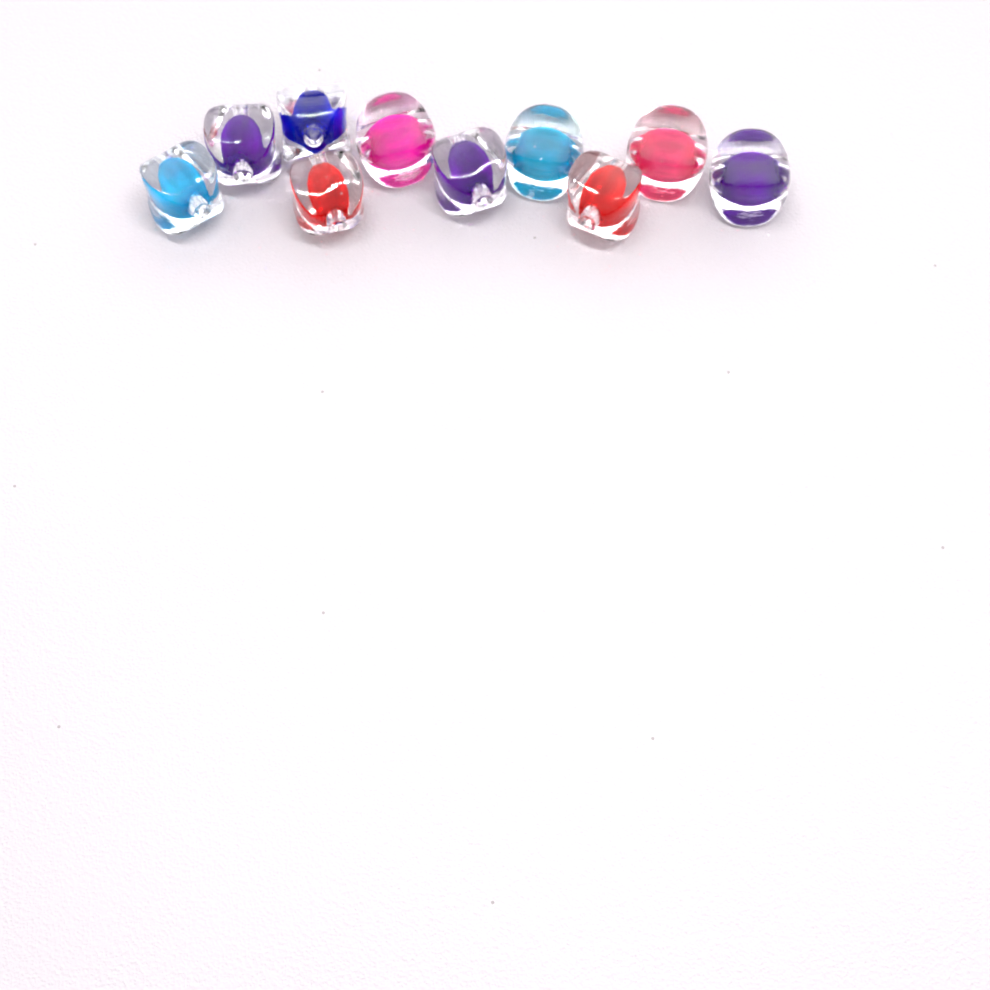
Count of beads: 10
